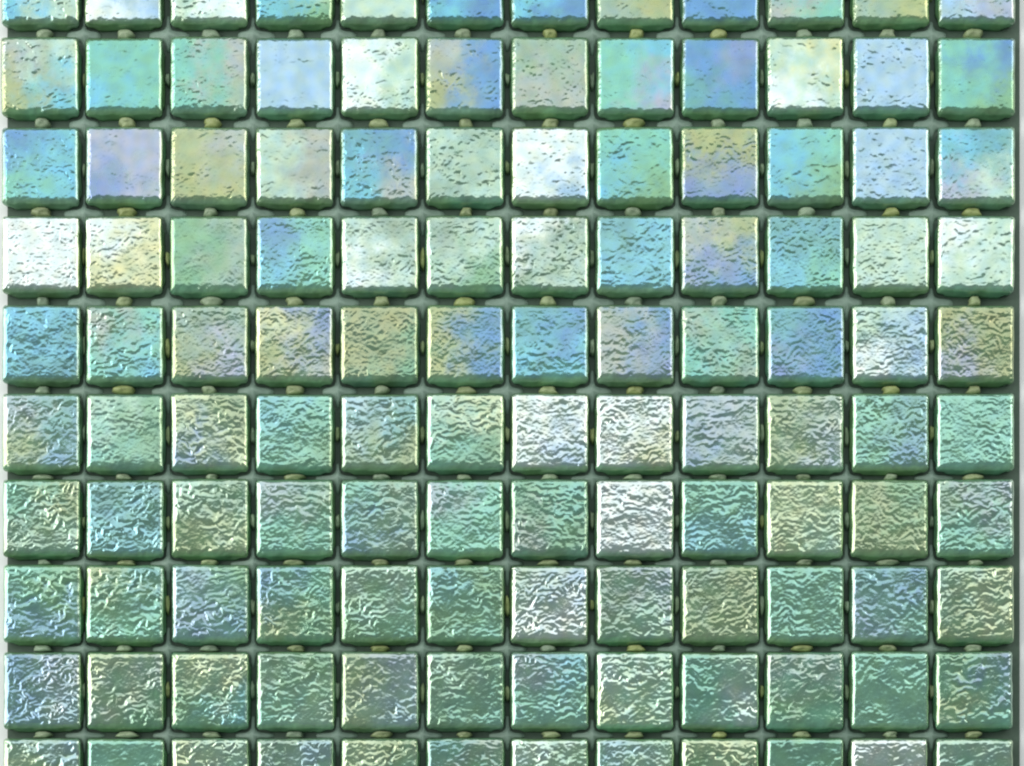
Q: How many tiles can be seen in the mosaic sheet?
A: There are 120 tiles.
